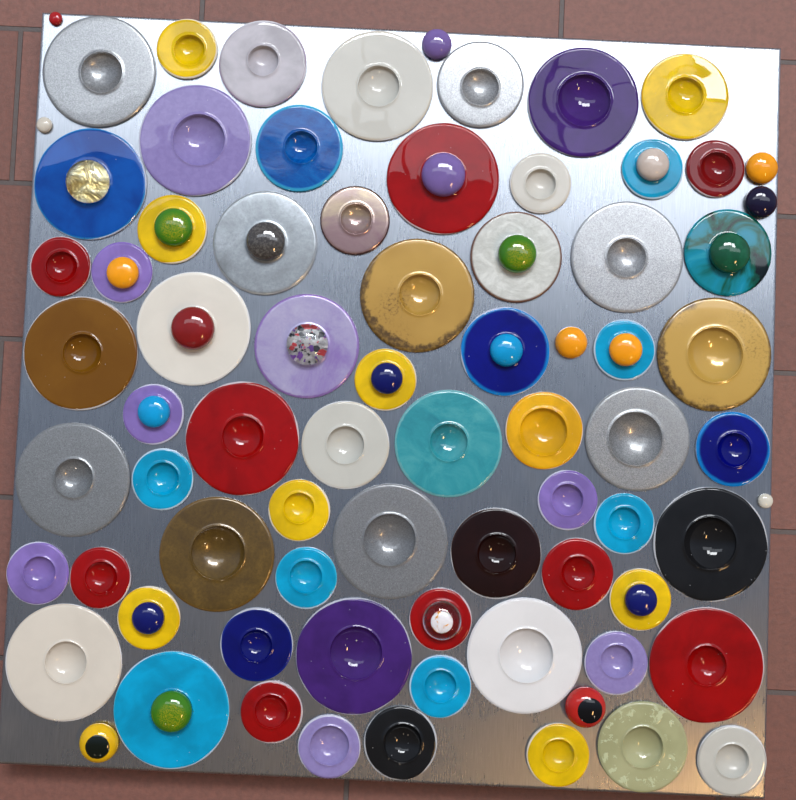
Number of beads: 27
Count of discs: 67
